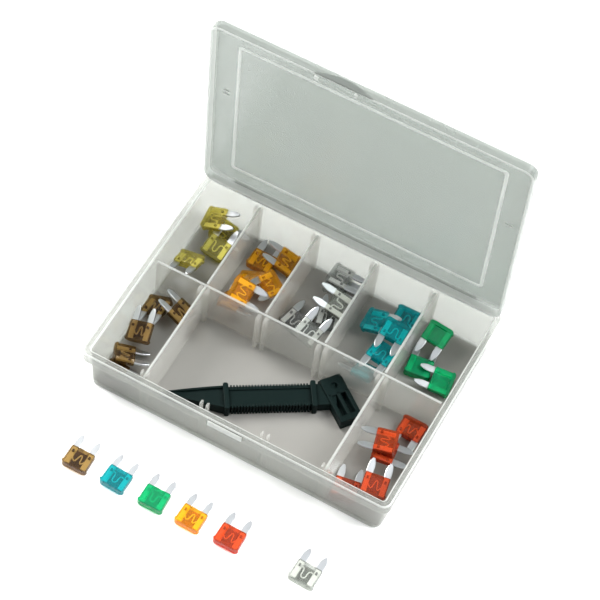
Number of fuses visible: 40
